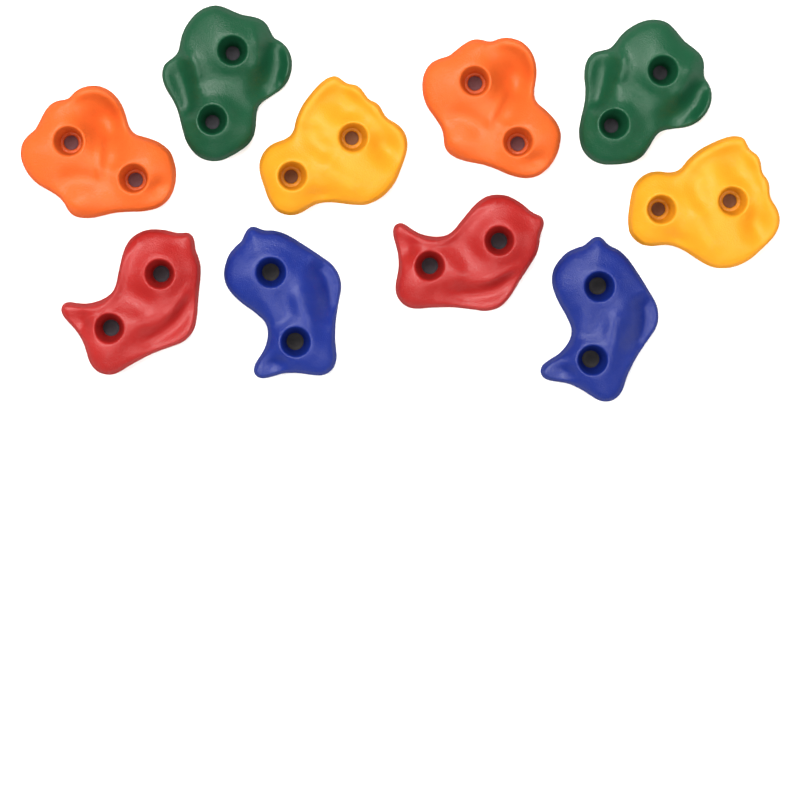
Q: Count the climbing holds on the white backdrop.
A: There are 10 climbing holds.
